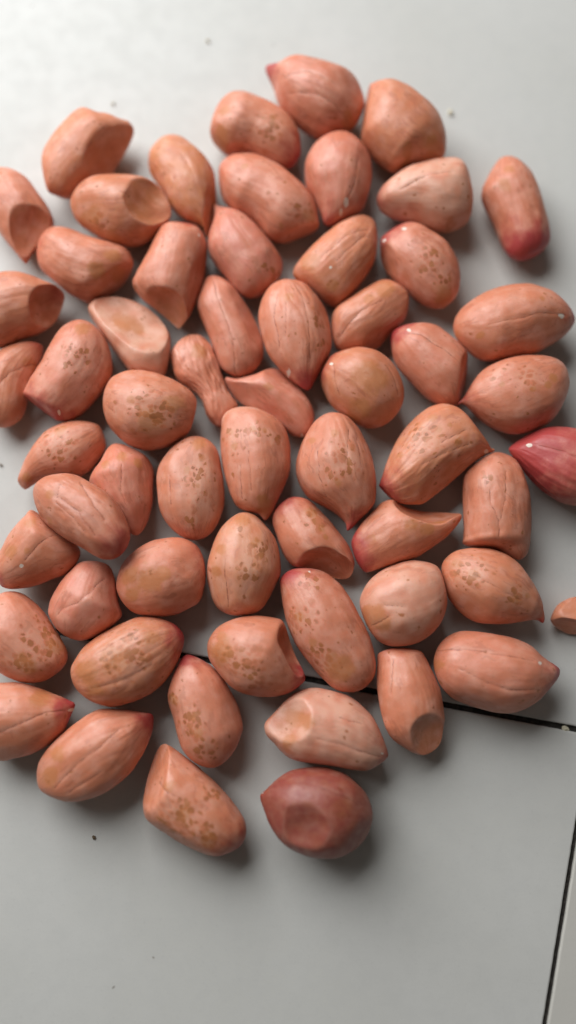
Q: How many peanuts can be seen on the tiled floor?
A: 60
